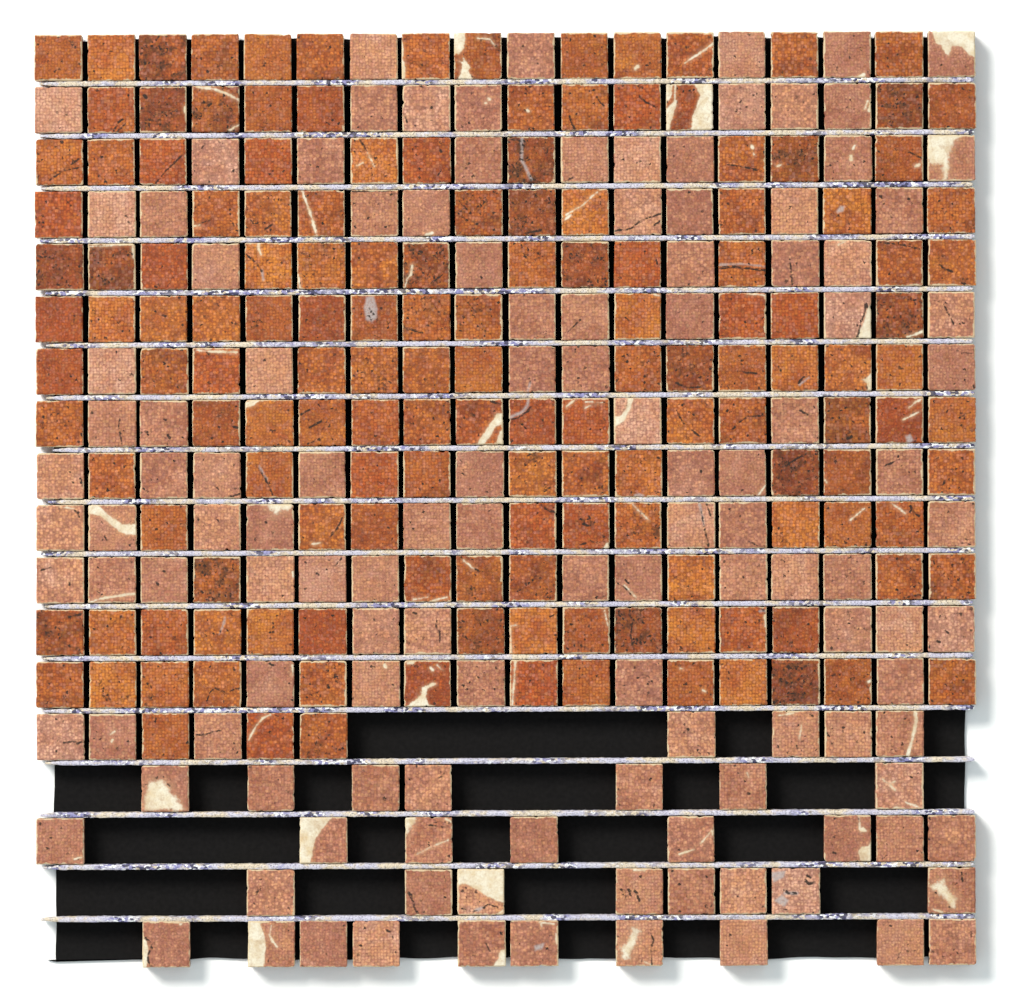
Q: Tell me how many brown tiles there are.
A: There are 152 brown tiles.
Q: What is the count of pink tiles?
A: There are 125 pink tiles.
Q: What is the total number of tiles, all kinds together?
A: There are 277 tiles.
